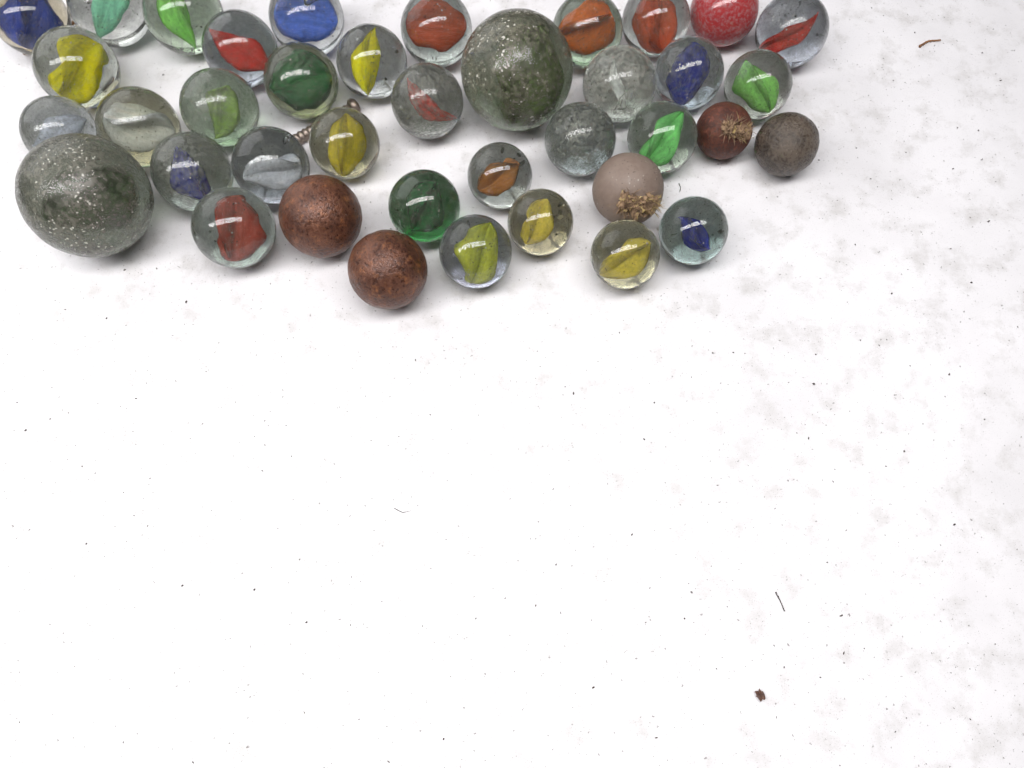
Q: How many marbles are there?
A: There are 39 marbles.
